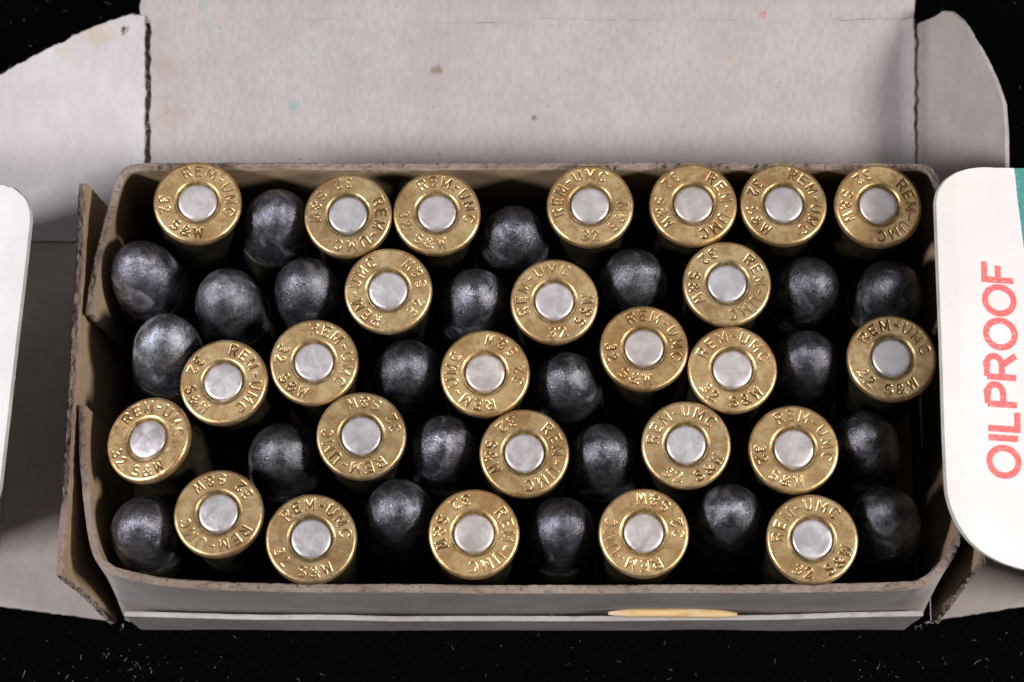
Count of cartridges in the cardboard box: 48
